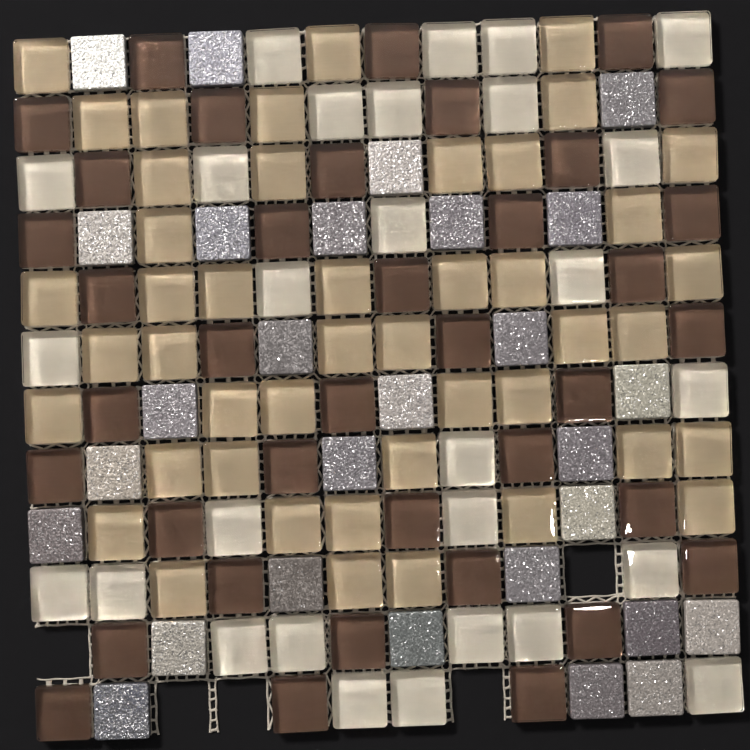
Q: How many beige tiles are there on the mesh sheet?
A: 45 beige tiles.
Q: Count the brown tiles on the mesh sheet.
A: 38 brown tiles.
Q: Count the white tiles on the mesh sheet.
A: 28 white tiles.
